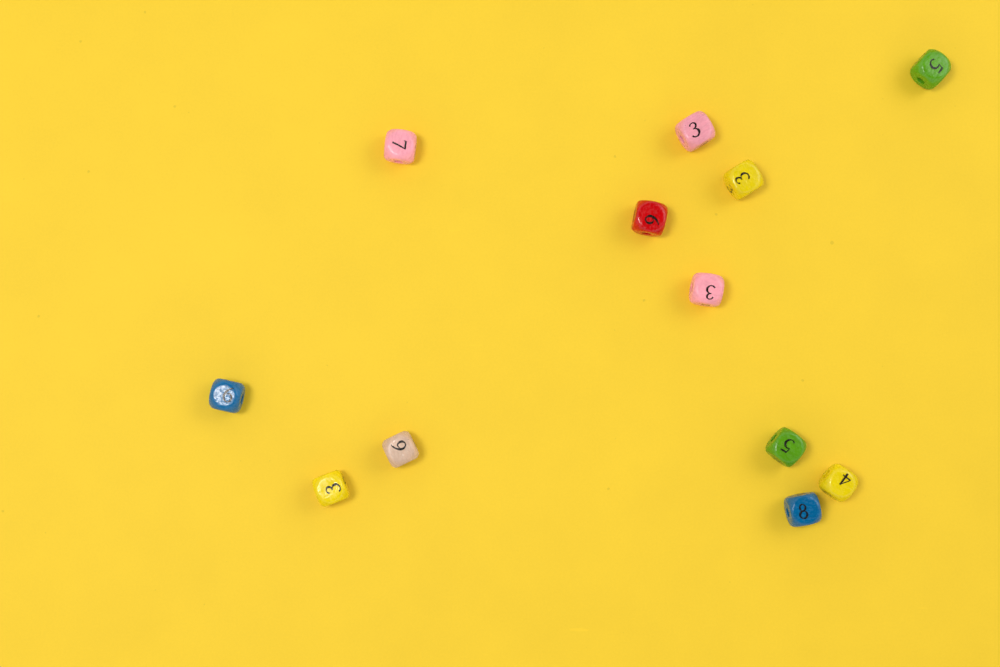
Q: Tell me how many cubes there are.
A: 12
